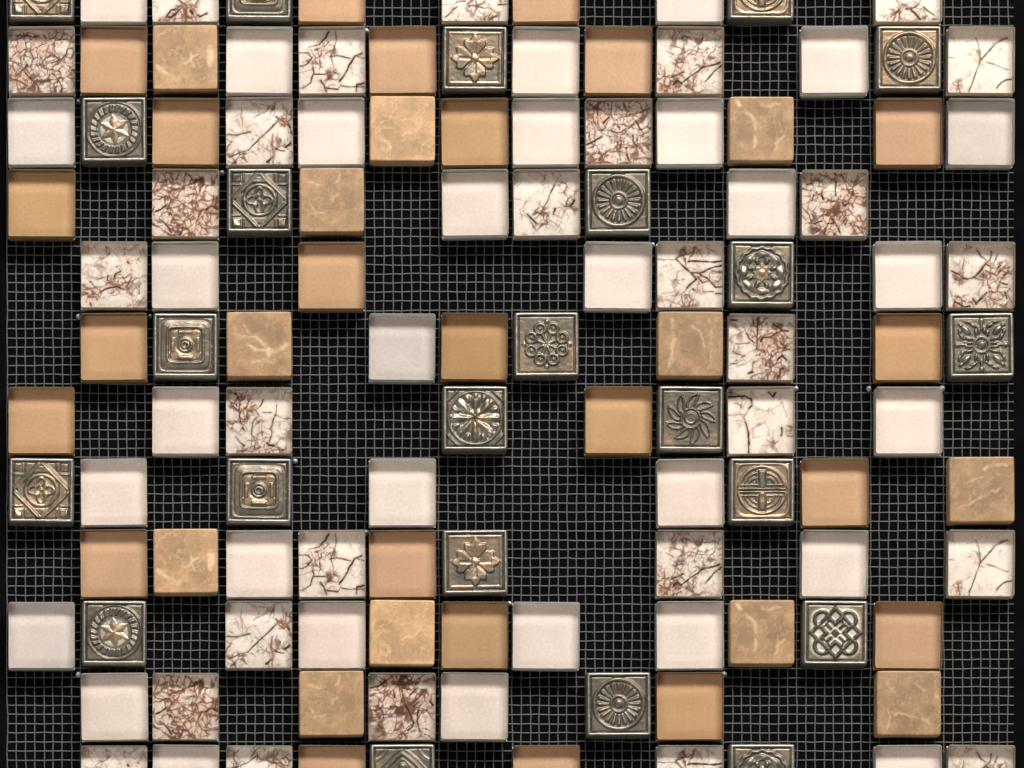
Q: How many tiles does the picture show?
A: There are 117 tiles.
